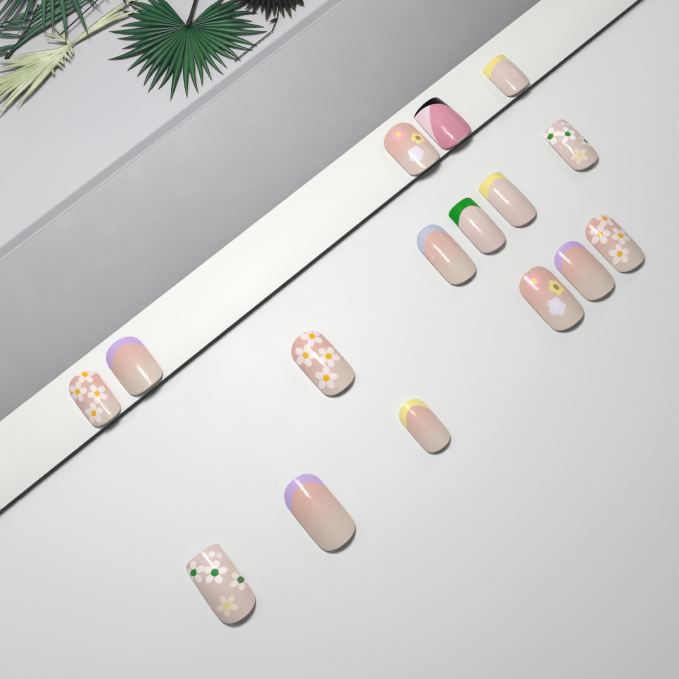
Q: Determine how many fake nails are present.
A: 16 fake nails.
